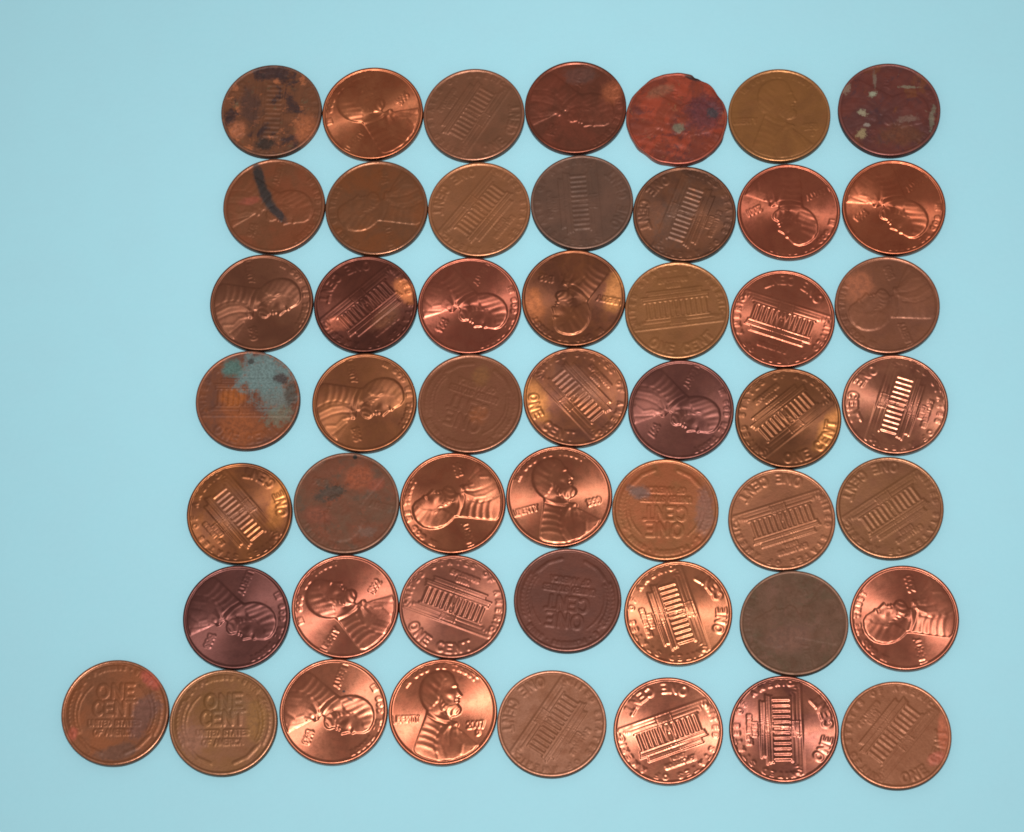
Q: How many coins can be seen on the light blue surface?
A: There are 50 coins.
